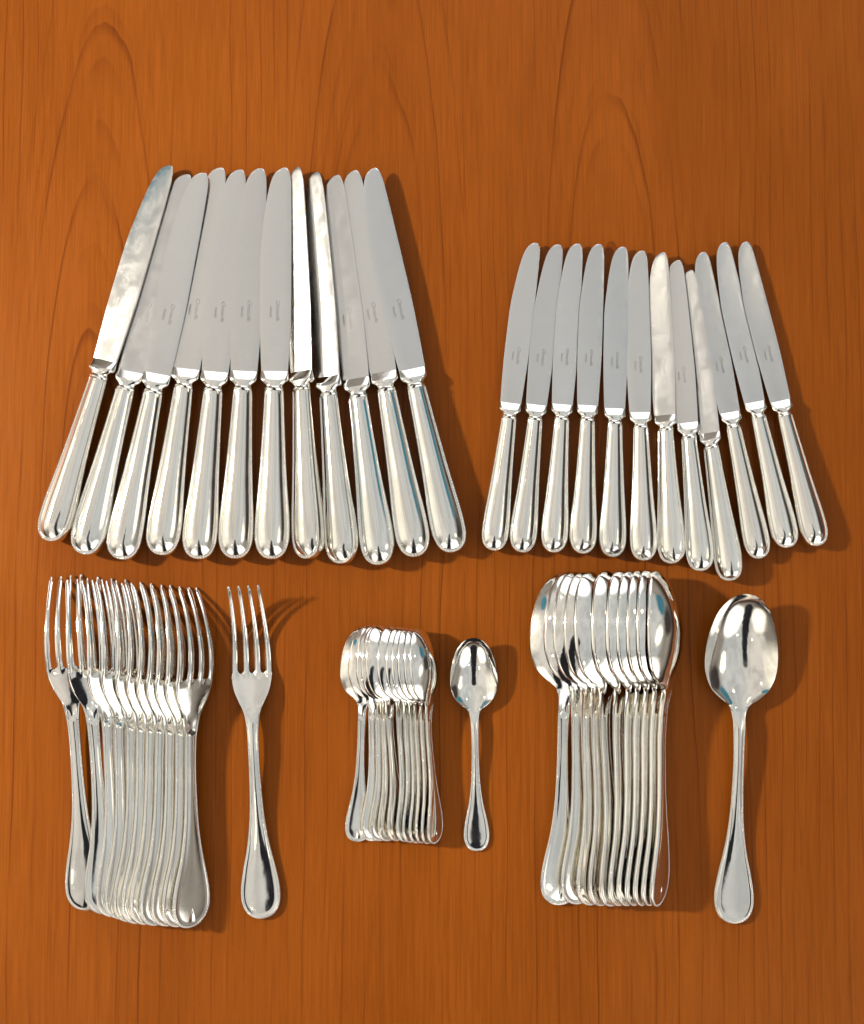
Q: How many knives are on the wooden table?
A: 24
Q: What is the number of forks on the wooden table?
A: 12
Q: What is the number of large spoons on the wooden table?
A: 12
